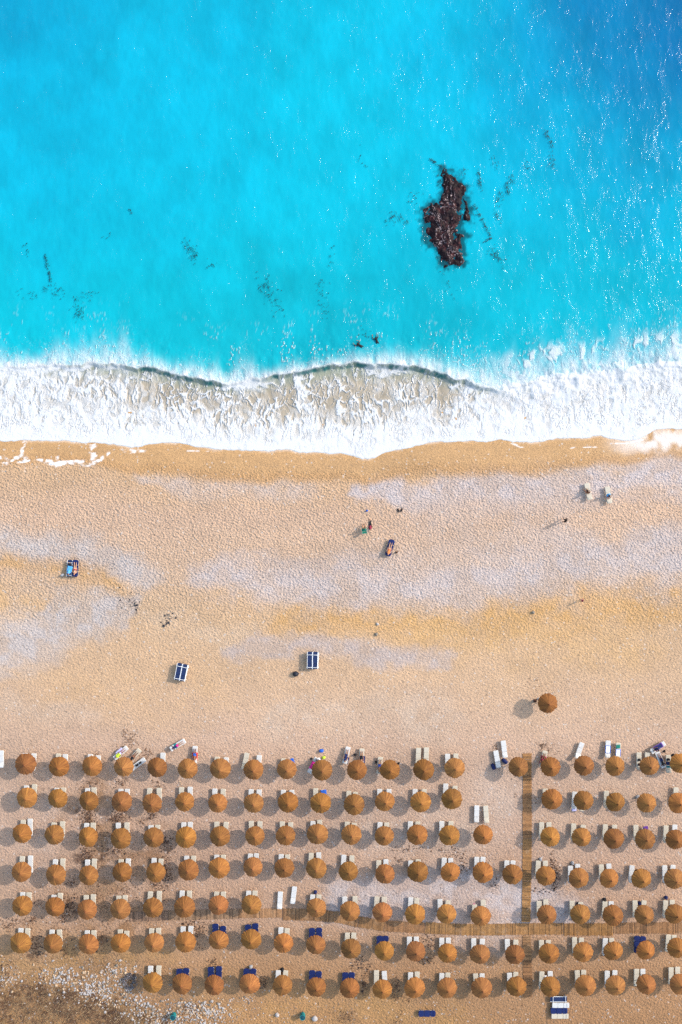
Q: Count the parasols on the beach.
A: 138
